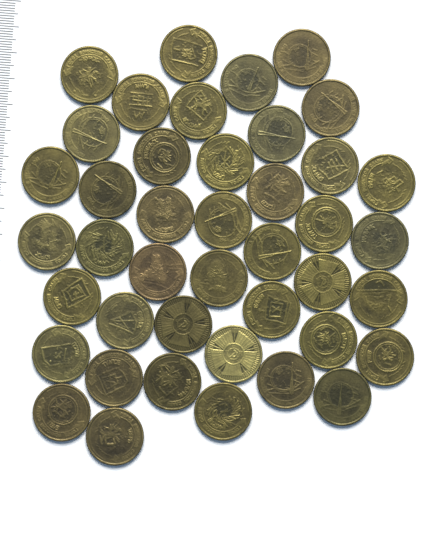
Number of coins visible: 42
